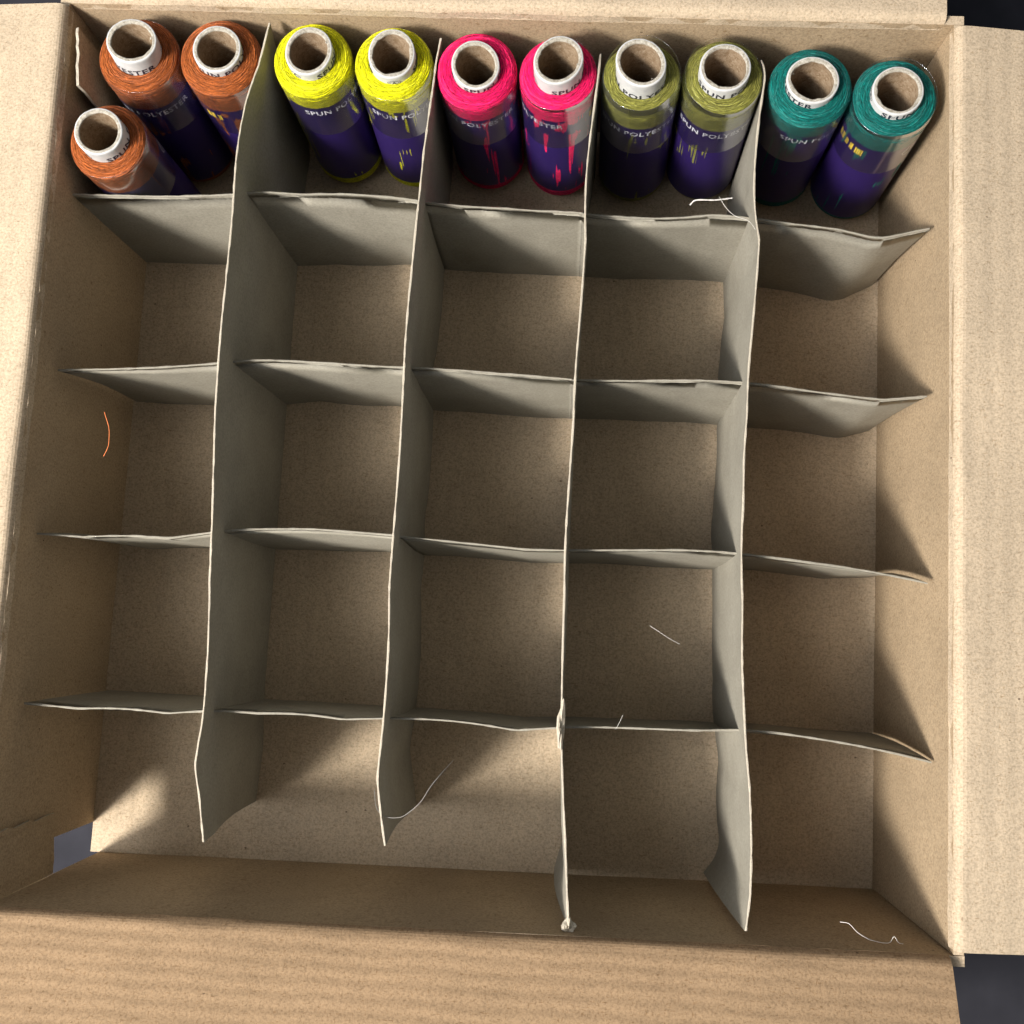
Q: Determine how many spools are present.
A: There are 11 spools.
